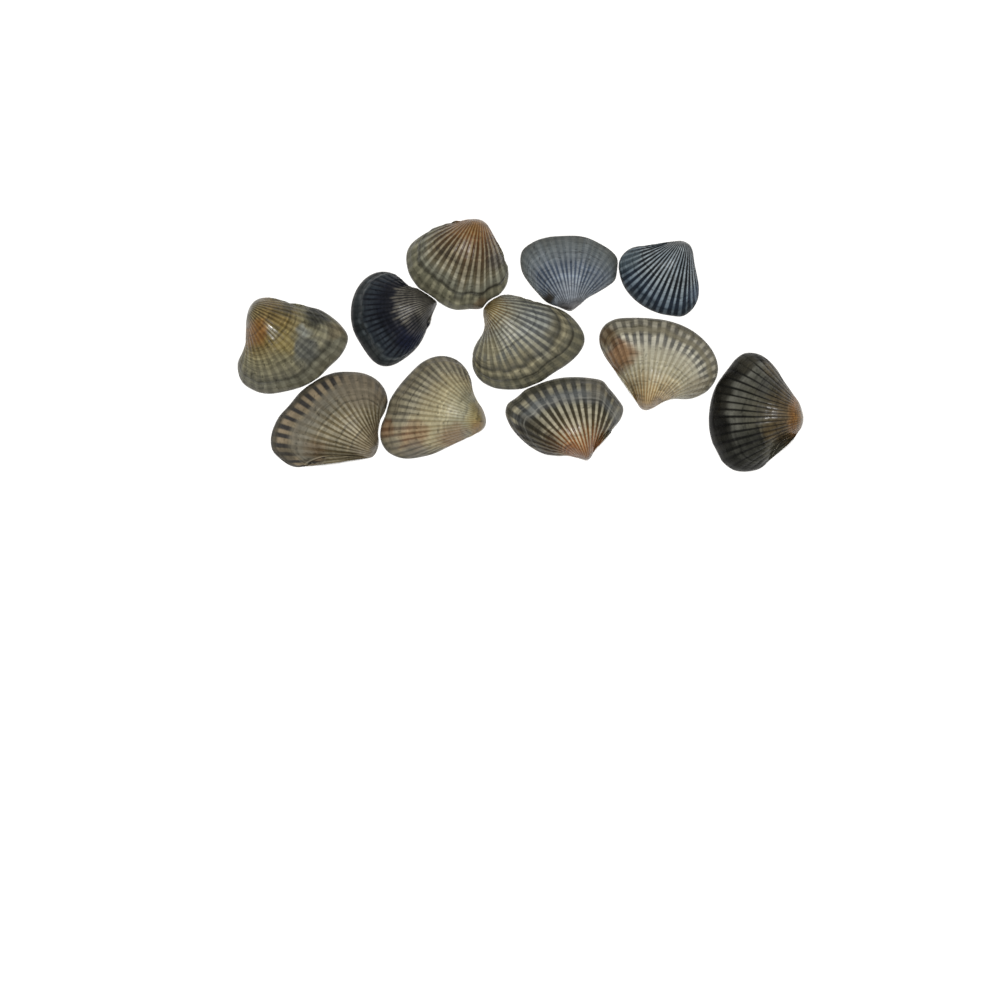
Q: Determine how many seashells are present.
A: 11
